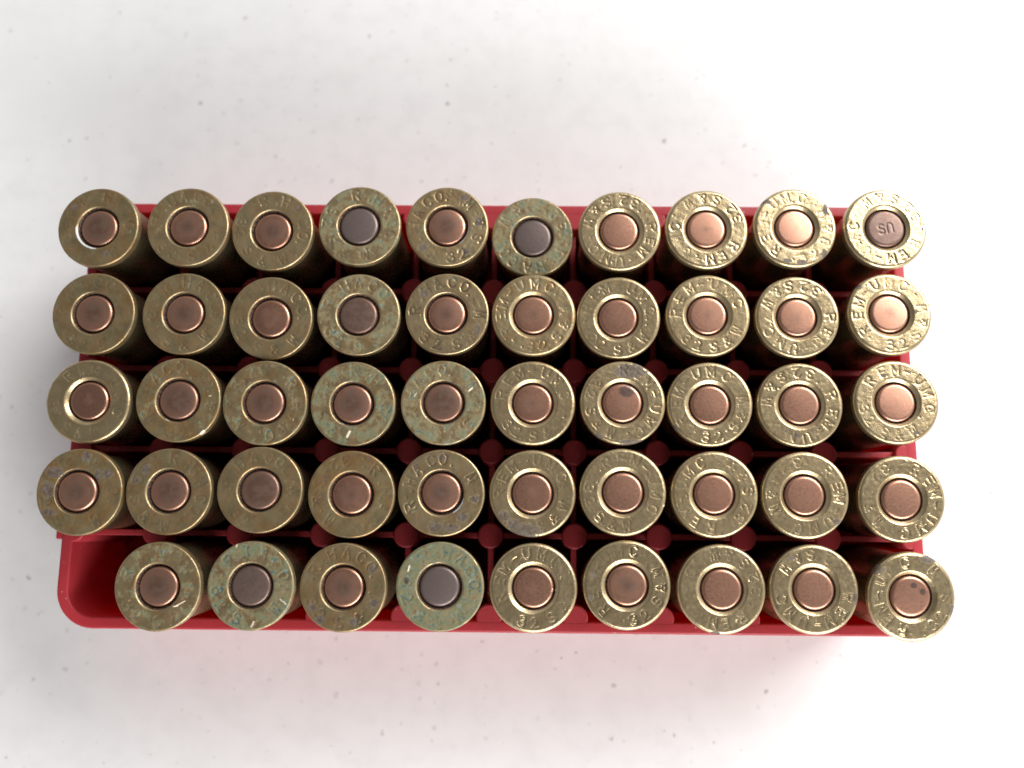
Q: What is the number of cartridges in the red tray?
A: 49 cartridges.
